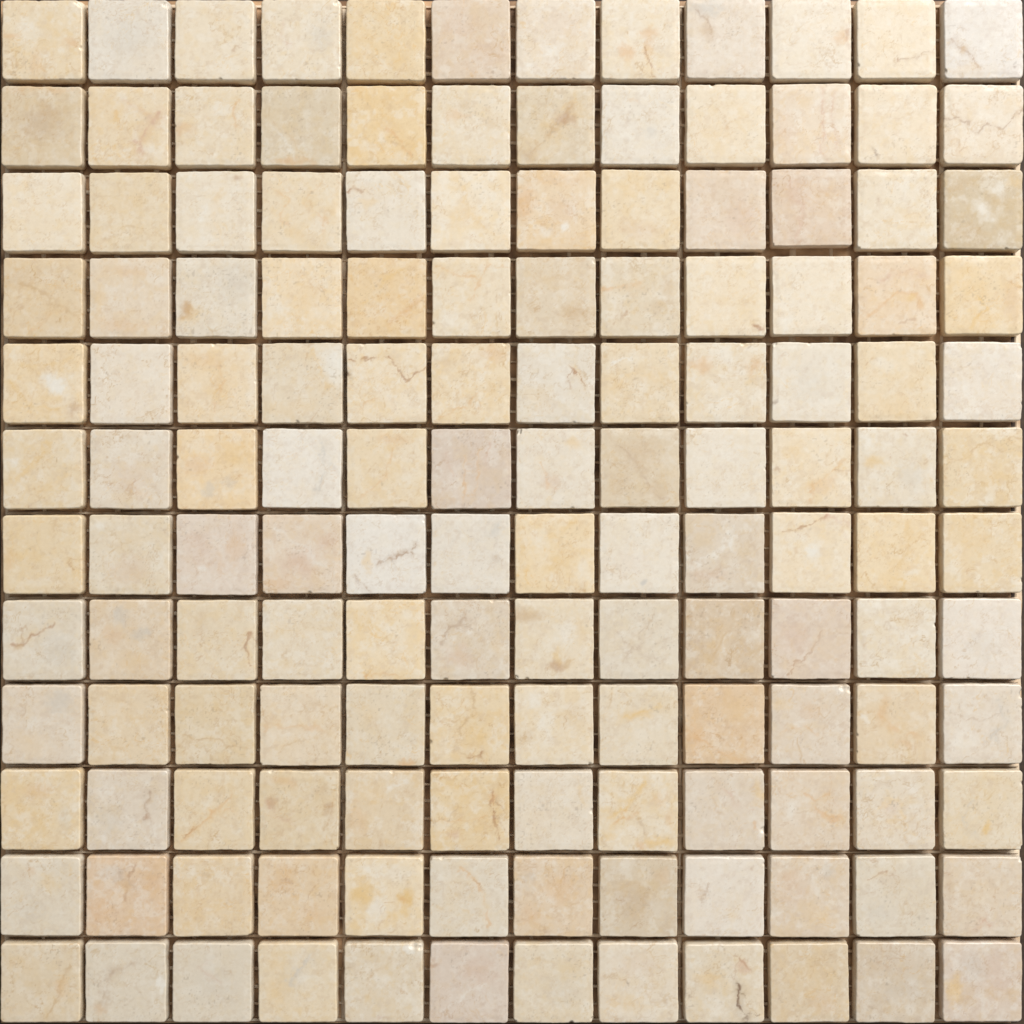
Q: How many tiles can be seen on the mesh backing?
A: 144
